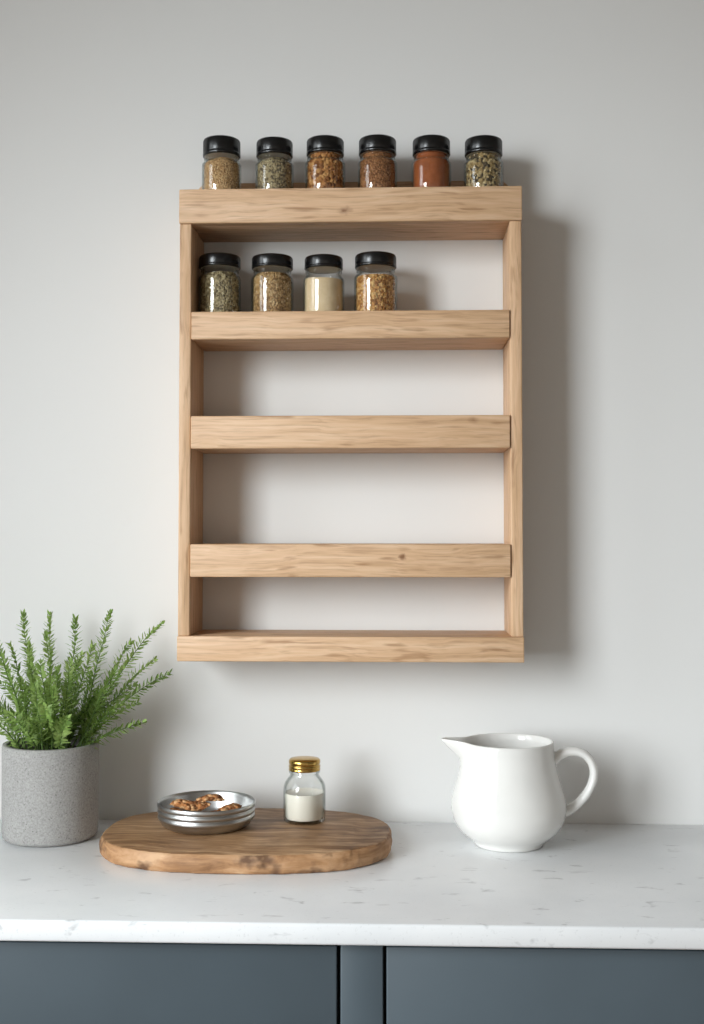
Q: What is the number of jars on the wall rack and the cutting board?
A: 10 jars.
